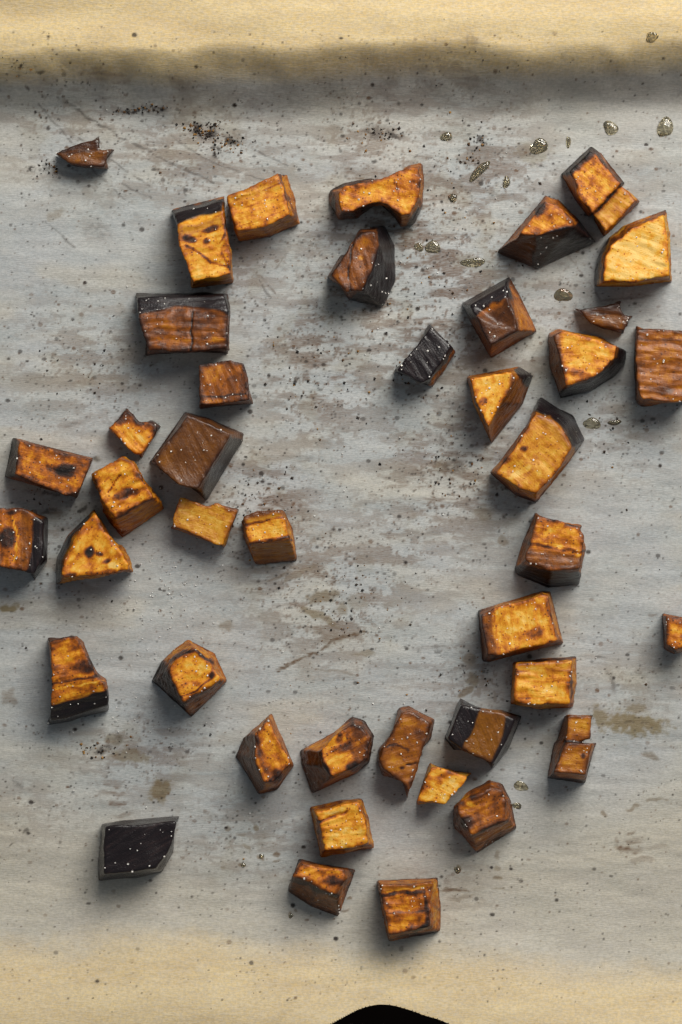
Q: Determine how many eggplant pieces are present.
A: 42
